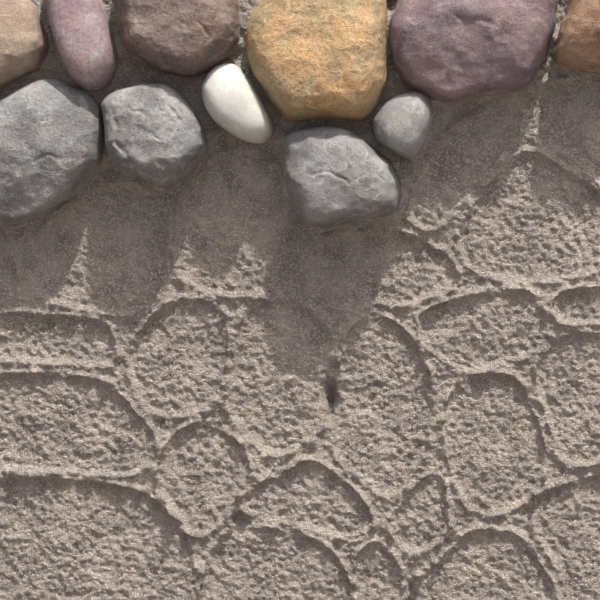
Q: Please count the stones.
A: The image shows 11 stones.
